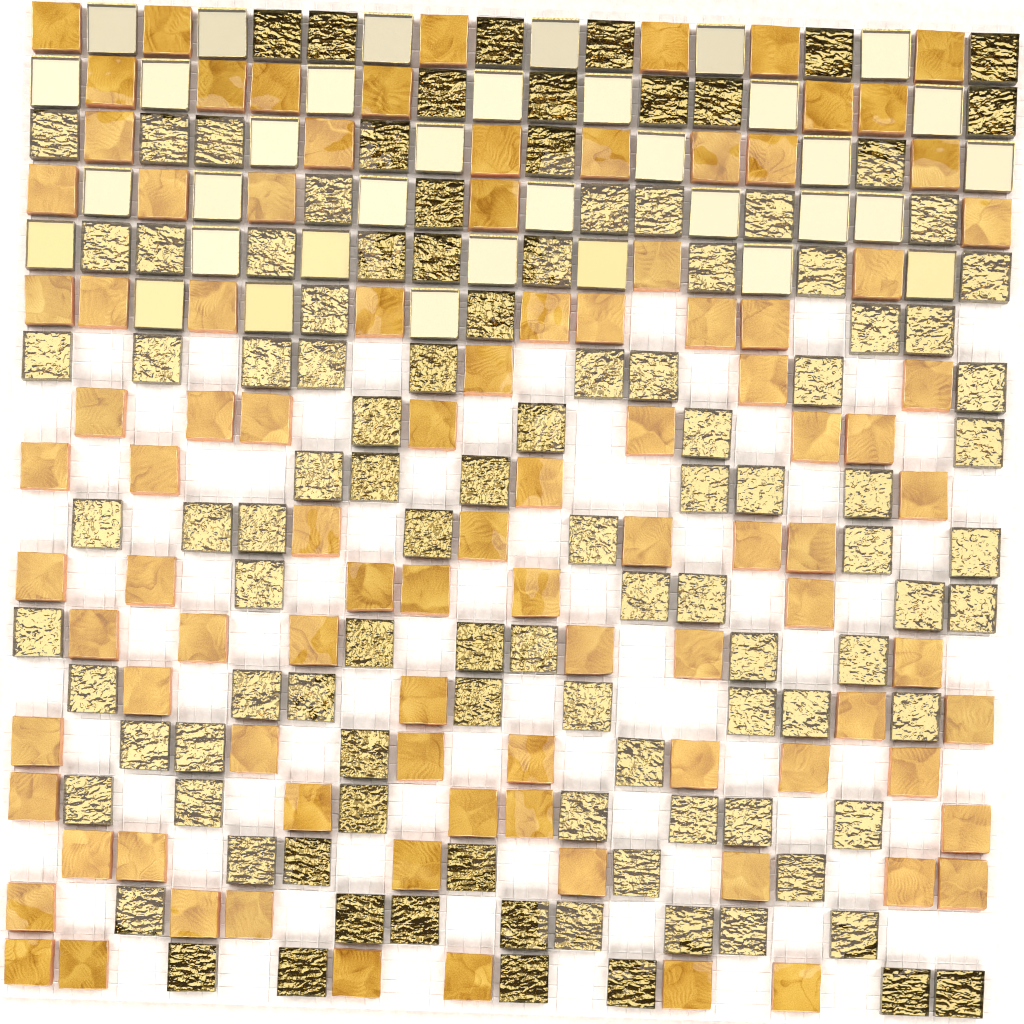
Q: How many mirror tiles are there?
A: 35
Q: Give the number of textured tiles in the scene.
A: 111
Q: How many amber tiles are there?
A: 97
